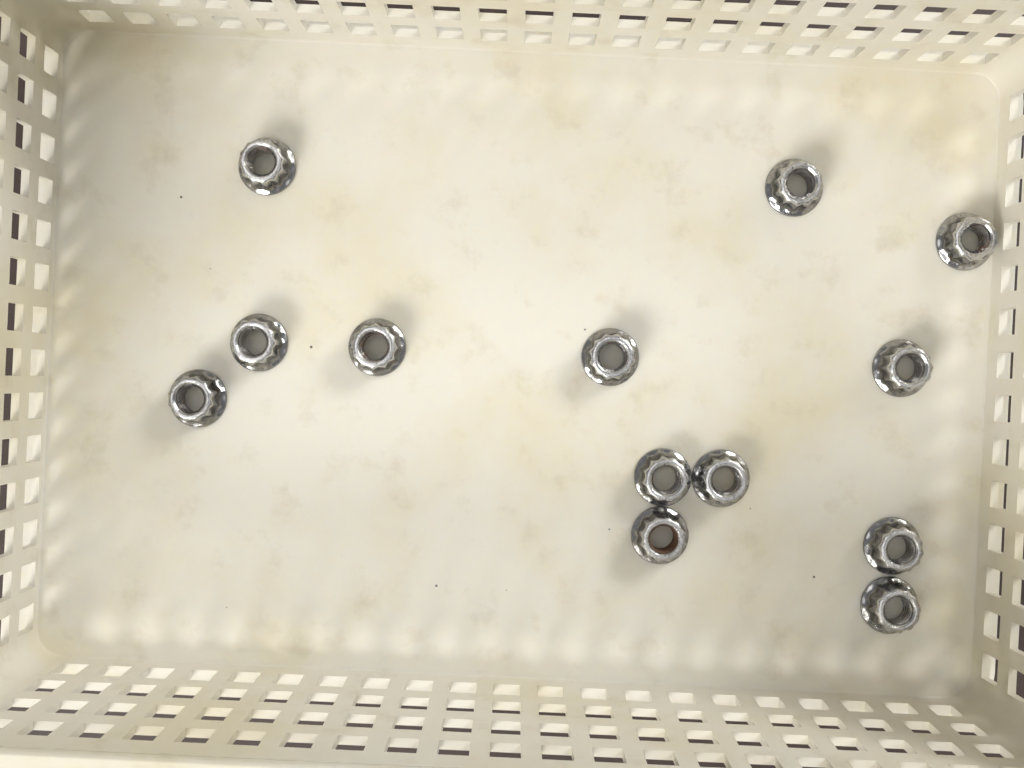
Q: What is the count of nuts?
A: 13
